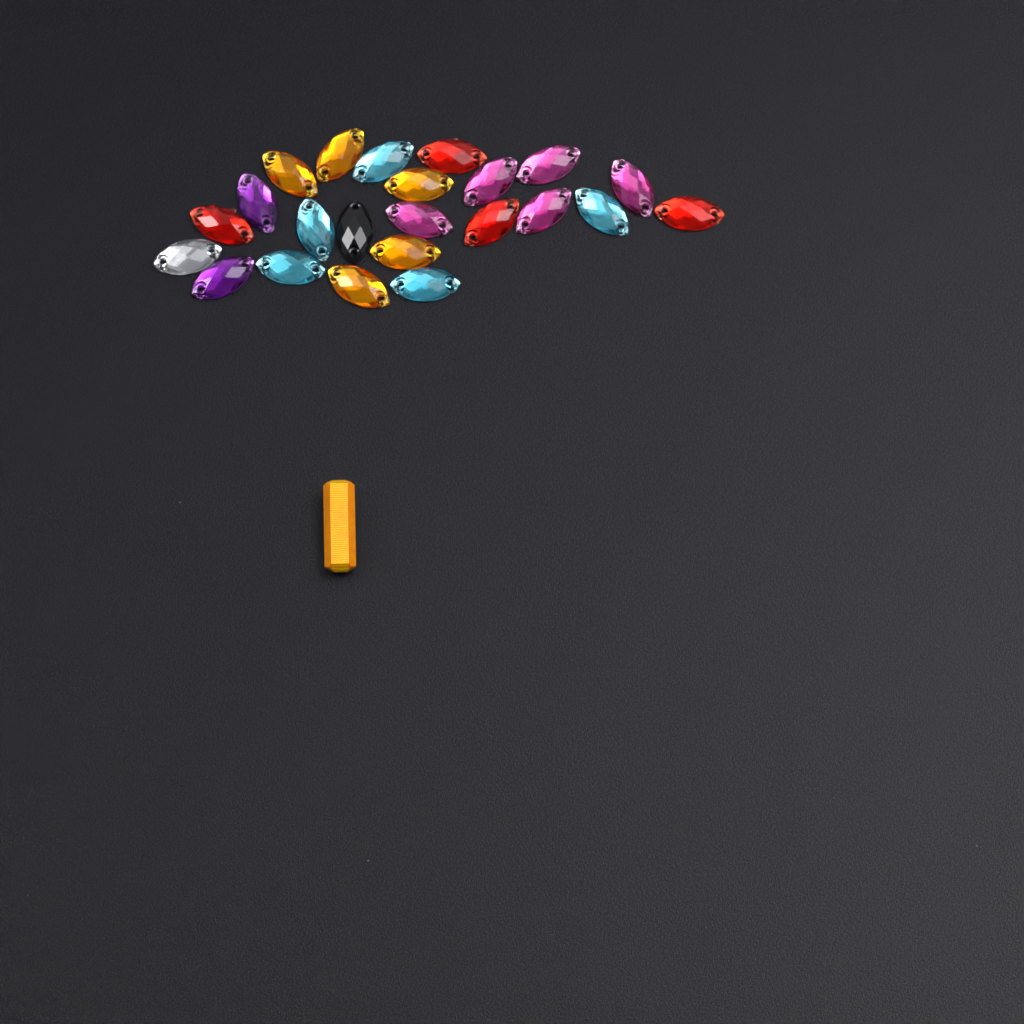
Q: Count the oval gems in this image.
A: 23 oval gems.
